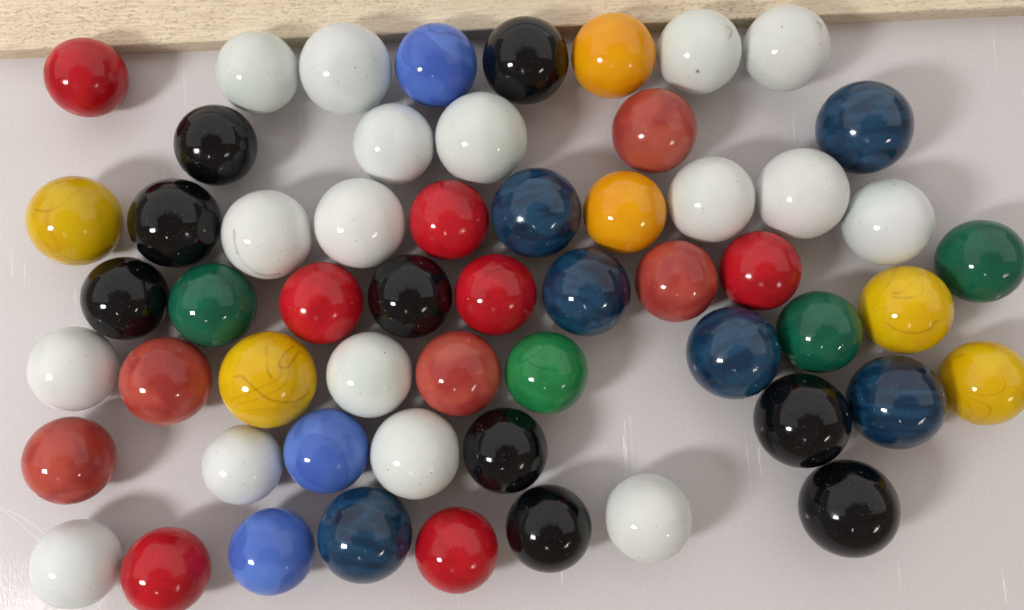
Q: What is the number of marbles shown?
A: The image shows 57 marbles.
